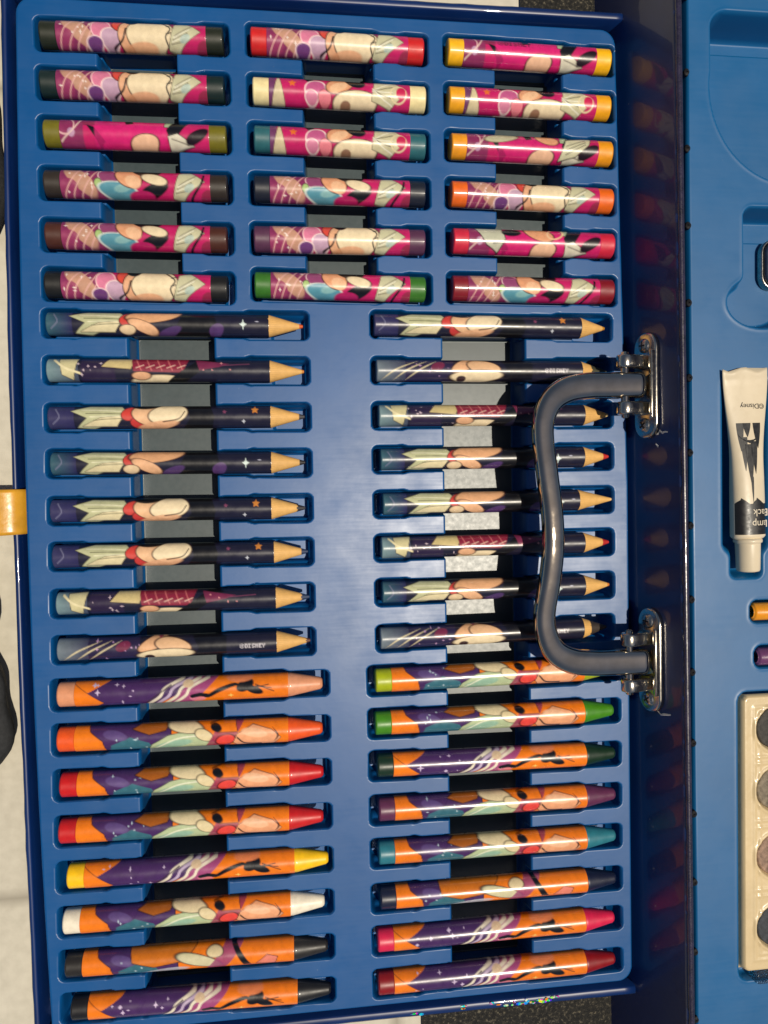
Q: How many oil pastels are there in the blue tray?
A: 18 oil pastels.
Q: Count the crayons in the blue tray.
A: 16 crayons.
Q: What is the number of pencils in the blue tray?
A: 16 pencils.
